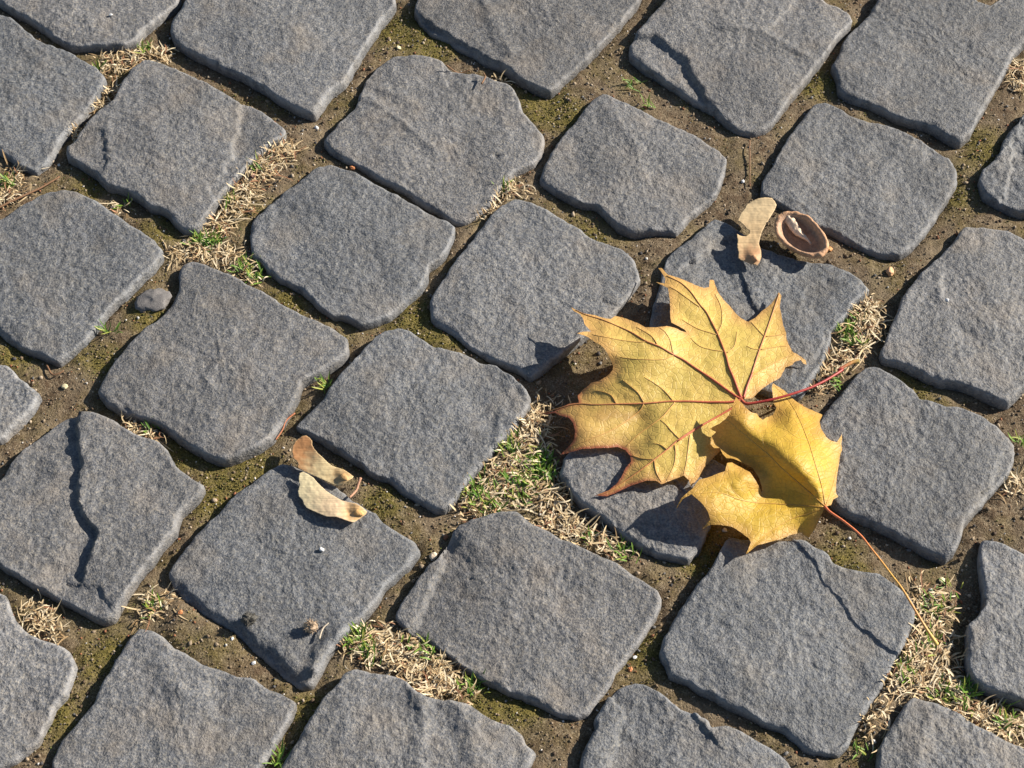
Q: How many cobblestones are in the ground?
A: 31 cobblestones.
